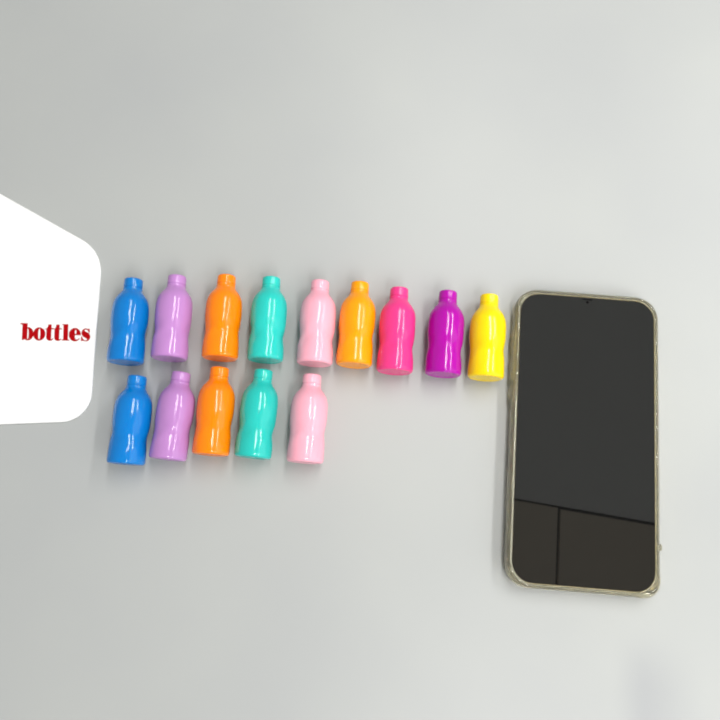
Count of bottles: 14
